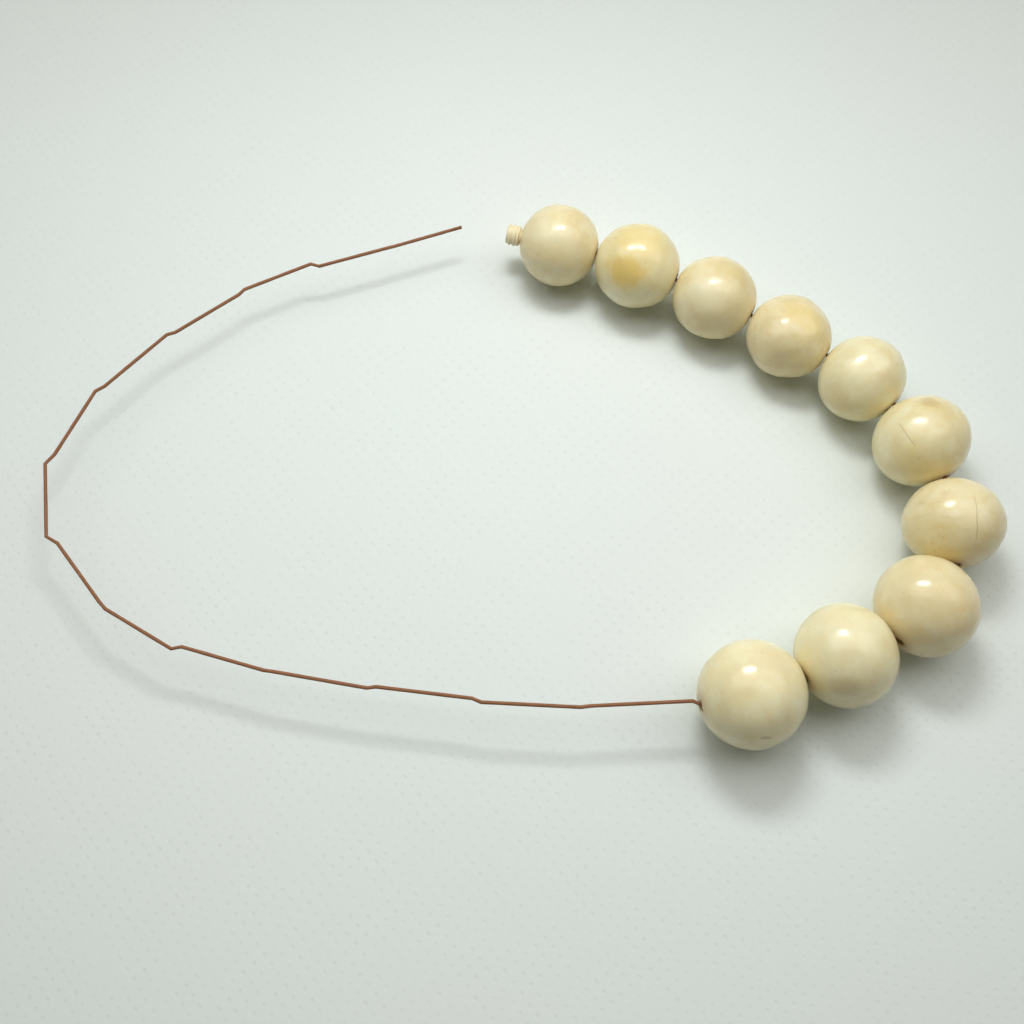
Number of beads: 10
